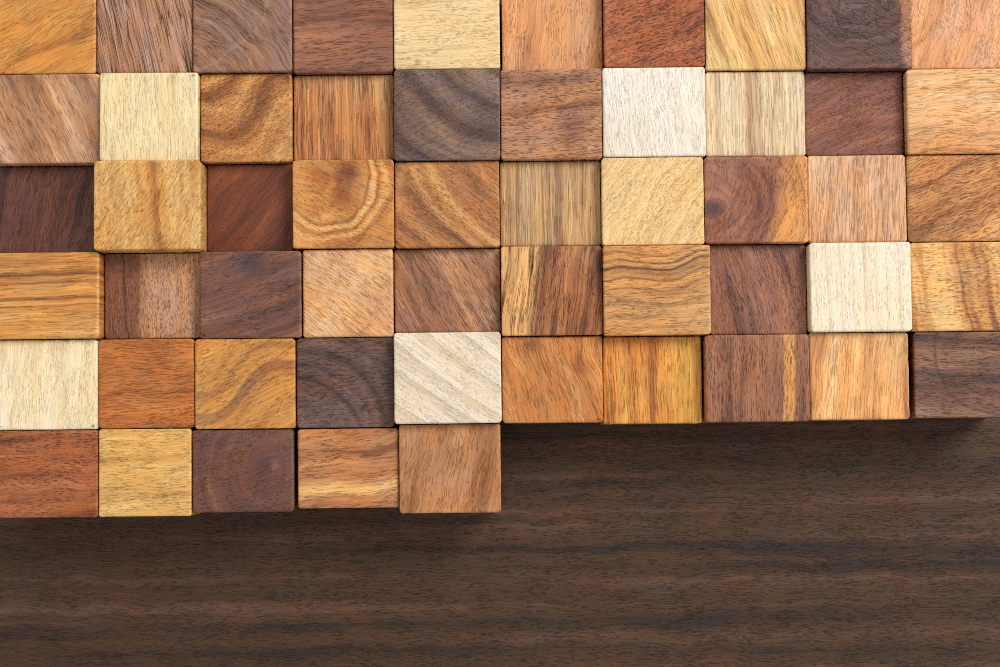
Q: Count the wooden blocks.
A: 55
